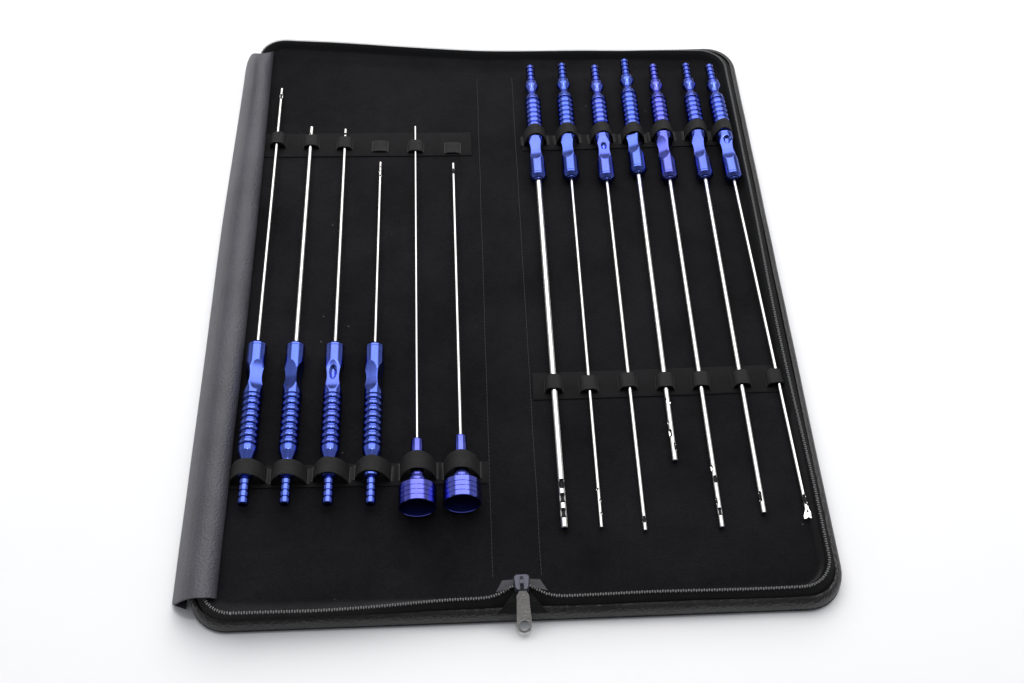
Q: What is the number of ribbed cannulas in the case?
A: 11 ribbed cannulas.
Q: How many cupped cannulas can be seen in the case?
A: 2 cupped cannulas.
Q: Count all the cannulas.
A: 13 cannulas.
